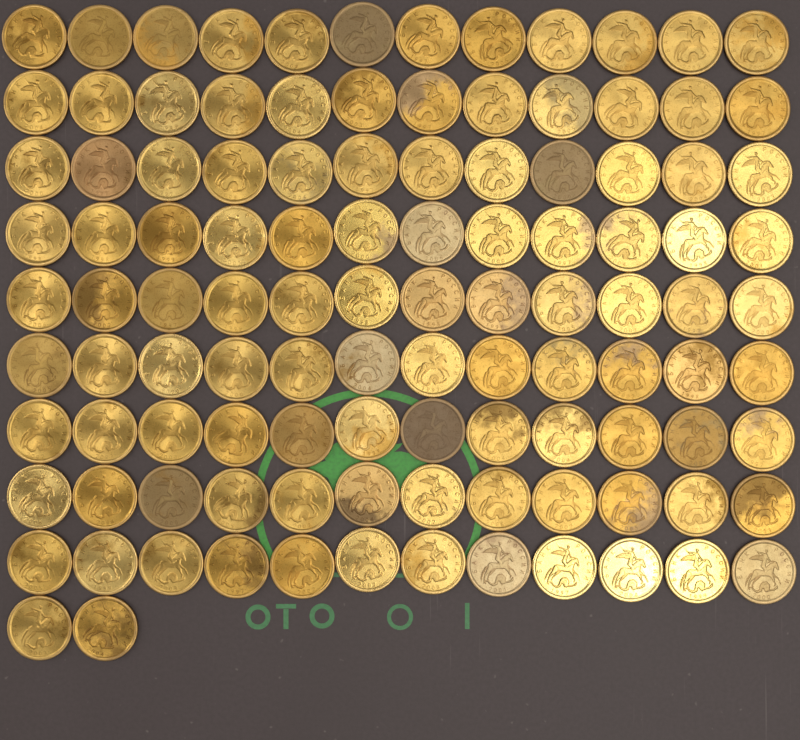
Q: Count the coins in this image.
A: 110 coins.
